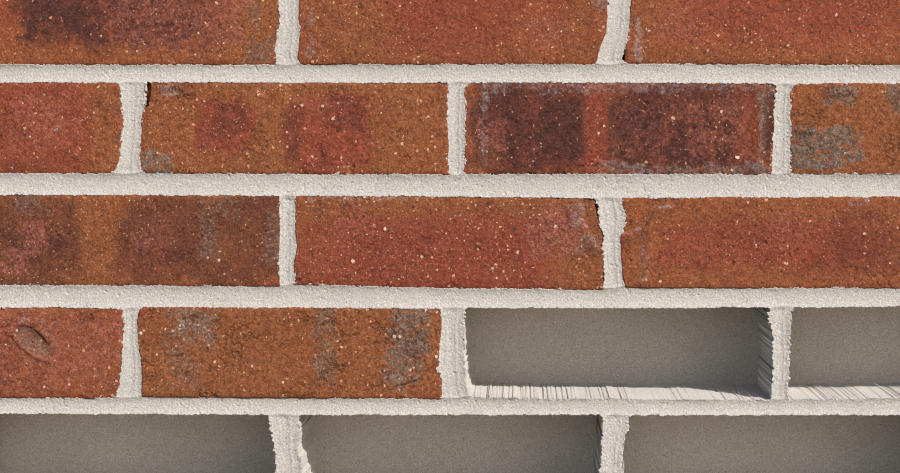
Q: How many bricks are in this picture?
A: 12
